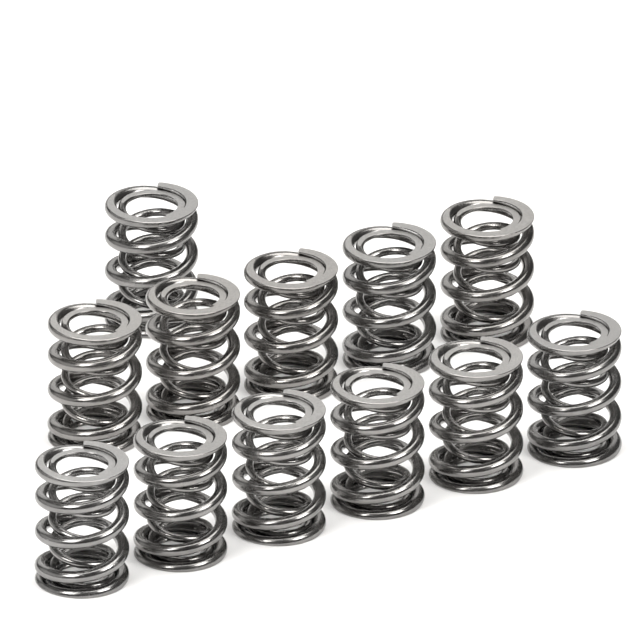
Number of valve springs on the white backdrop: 12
